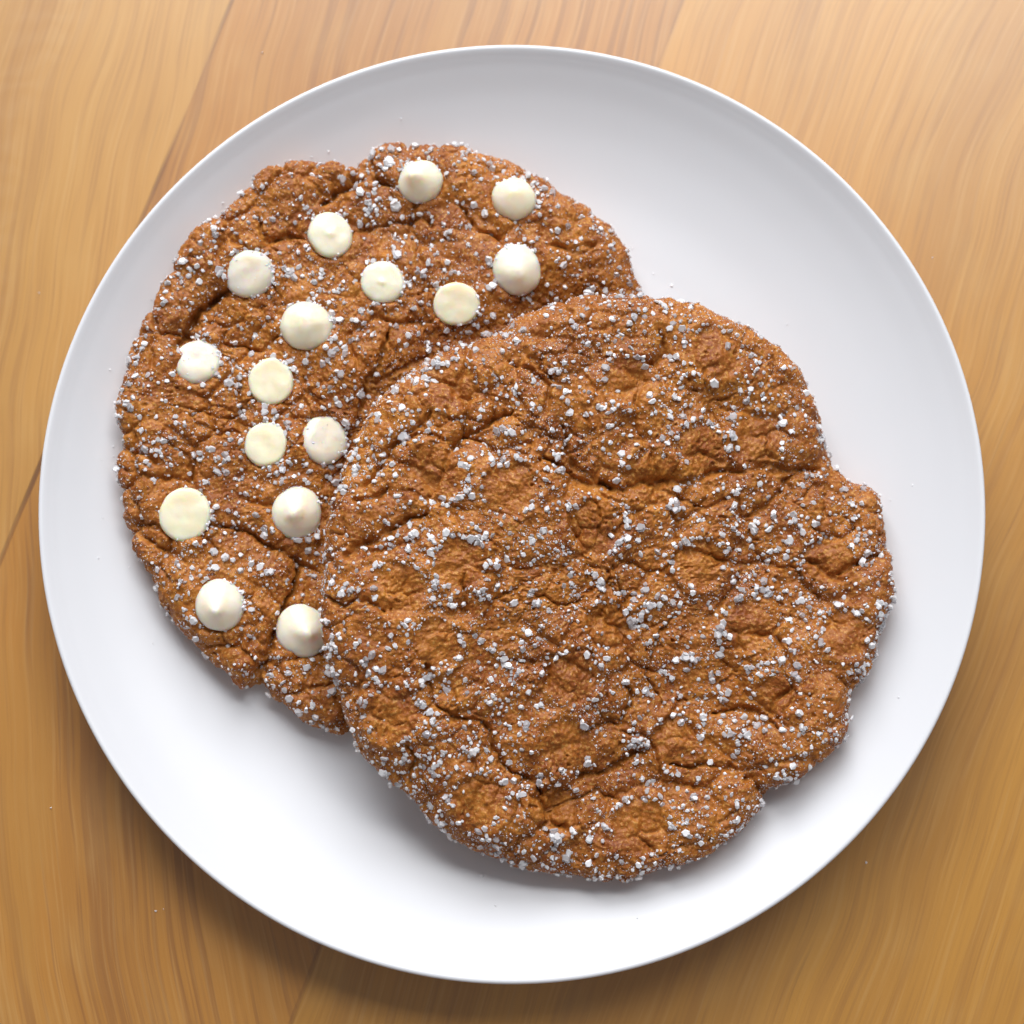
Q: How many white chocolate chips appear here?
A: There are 16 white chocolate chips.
